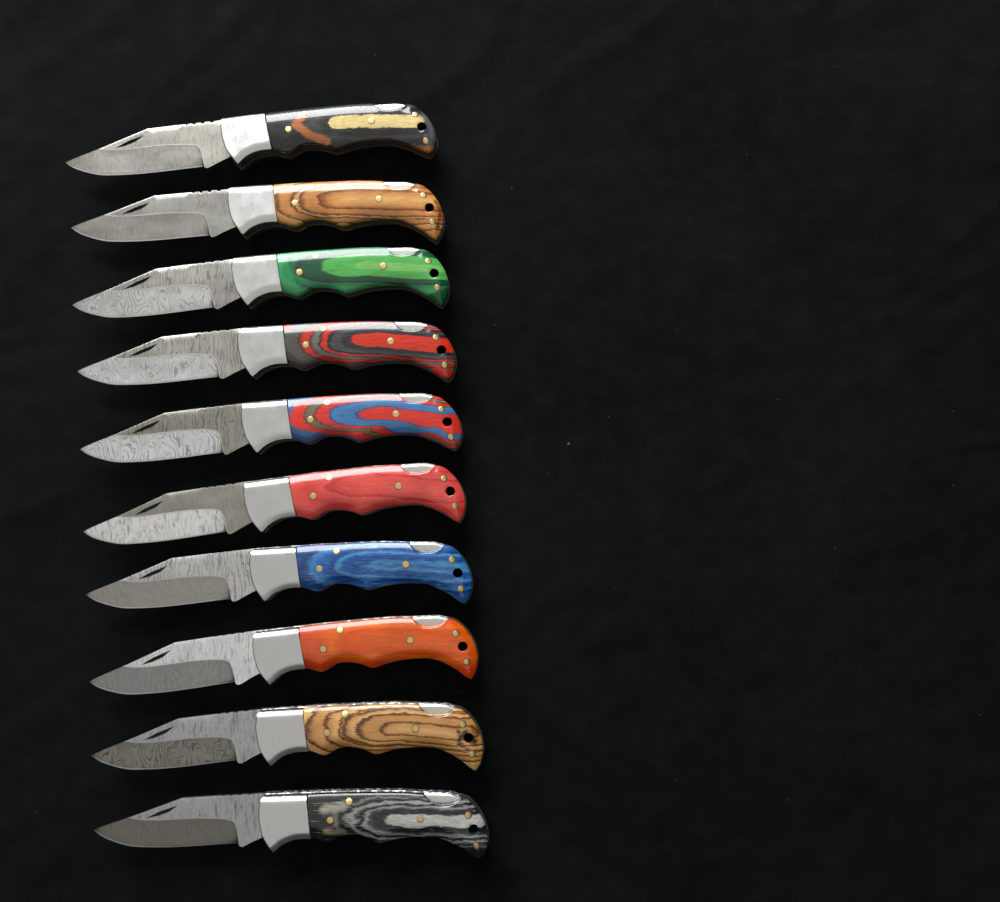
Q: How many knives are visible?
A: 10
